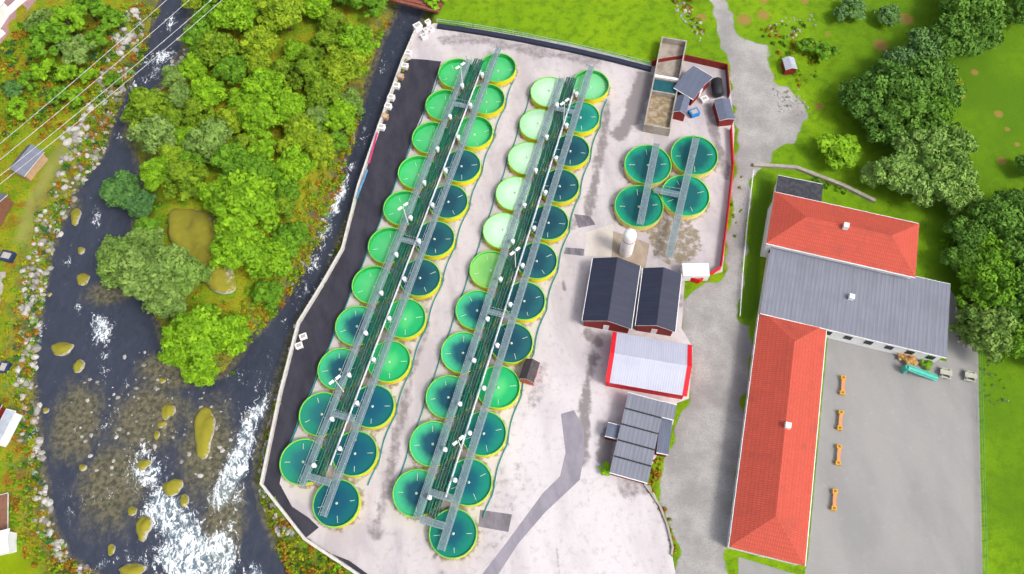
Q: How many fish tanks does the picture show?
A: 50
